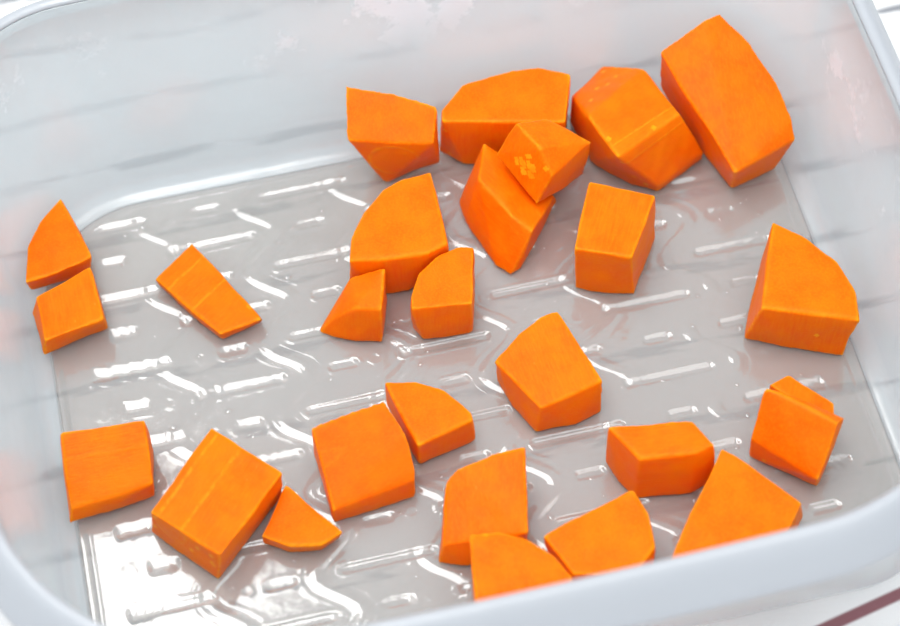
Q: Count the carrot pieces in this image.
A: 26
